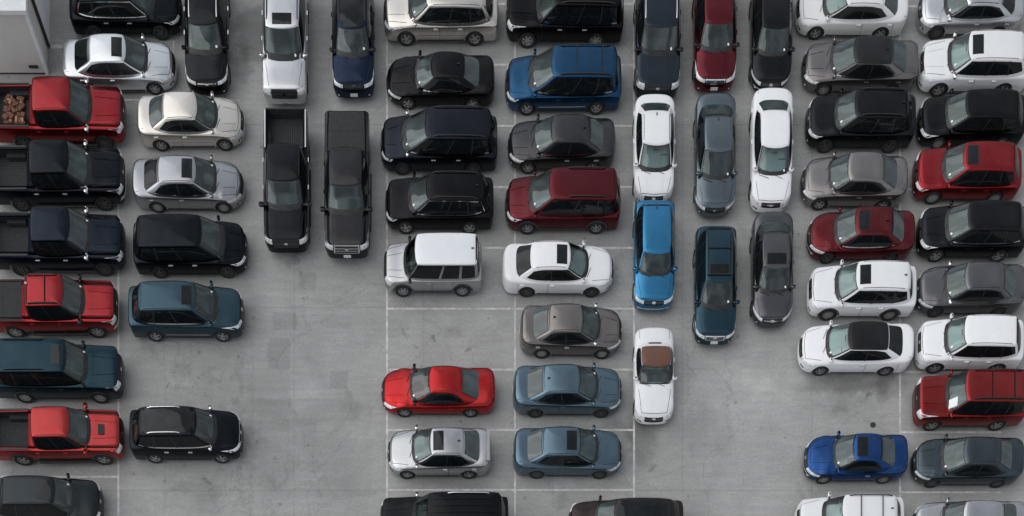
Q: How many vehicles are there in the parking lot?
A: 65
